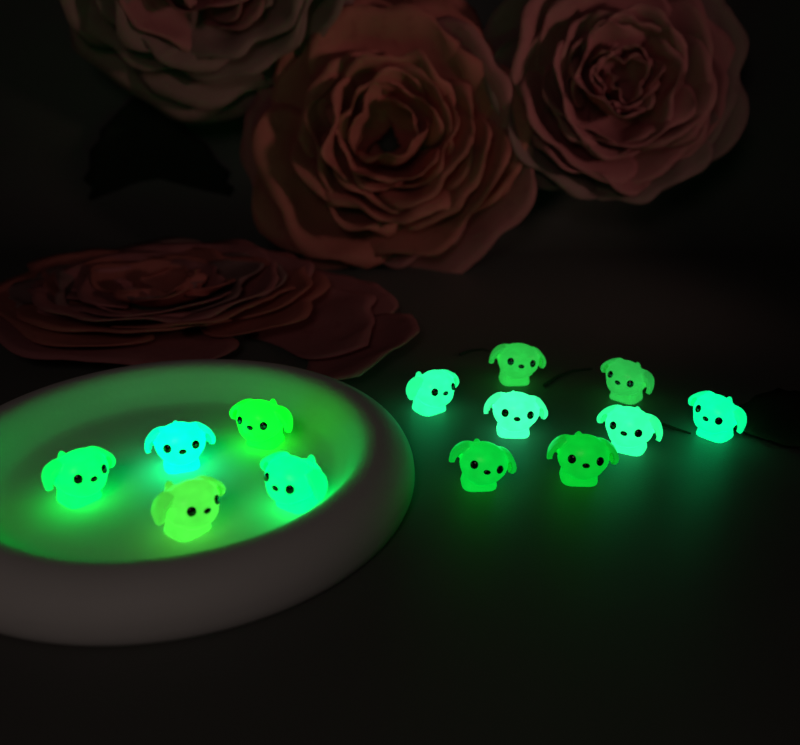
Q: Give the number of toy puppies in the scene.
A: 13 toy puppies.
